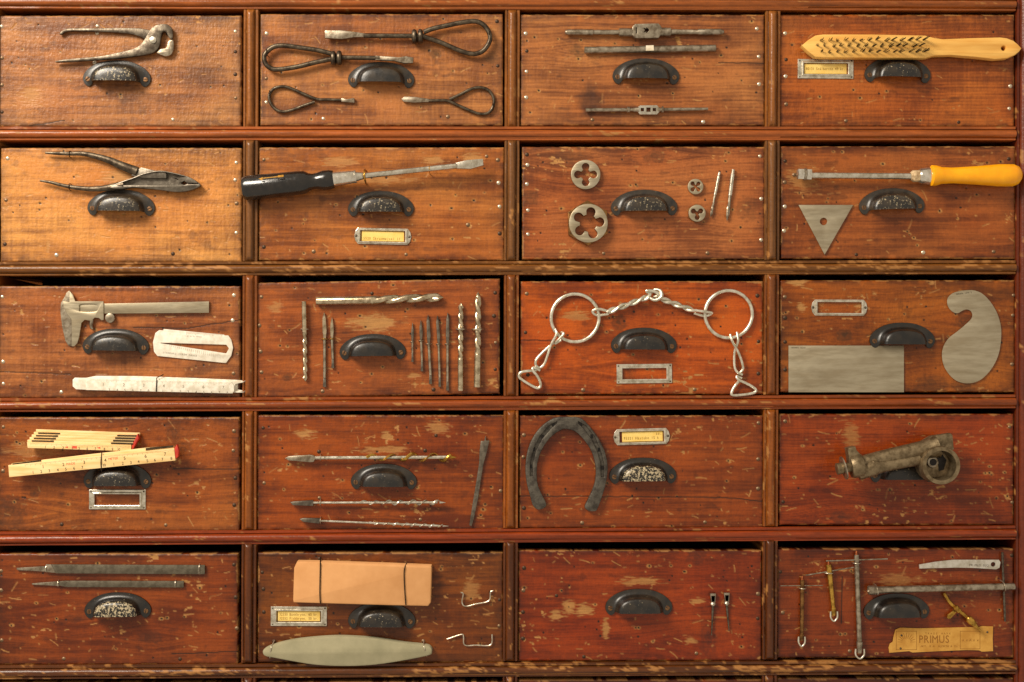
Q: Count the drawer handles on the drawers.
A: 20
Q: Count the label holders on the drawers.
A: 7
